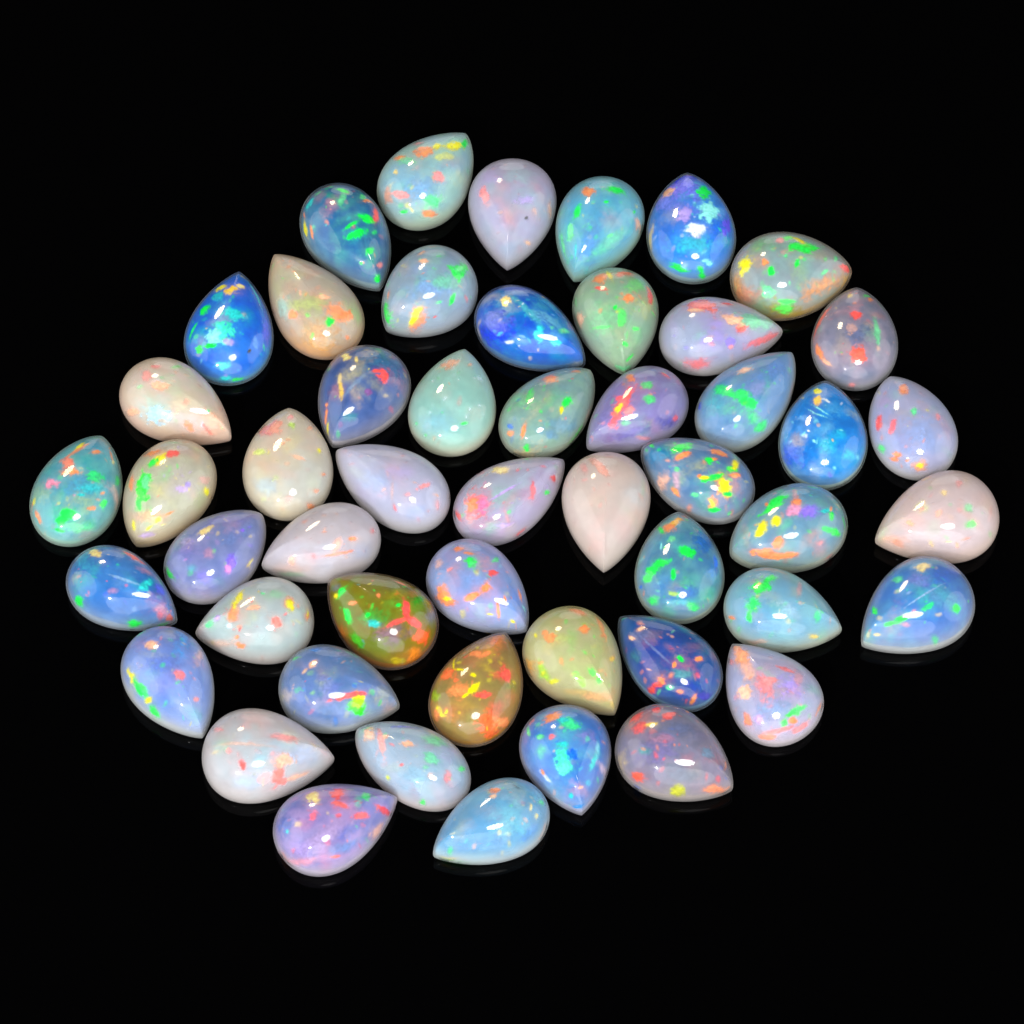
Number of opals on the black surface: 51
